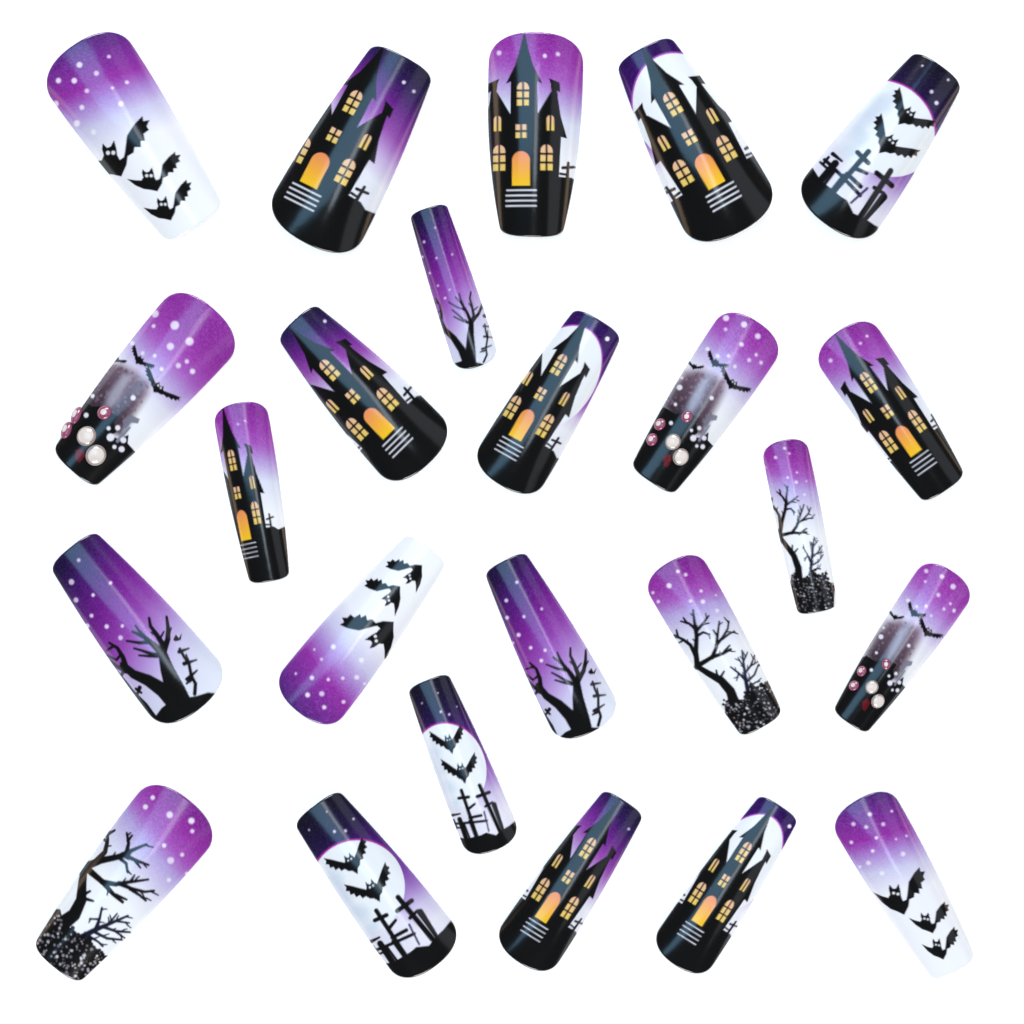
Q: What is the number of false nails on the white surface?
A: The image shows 24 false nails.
